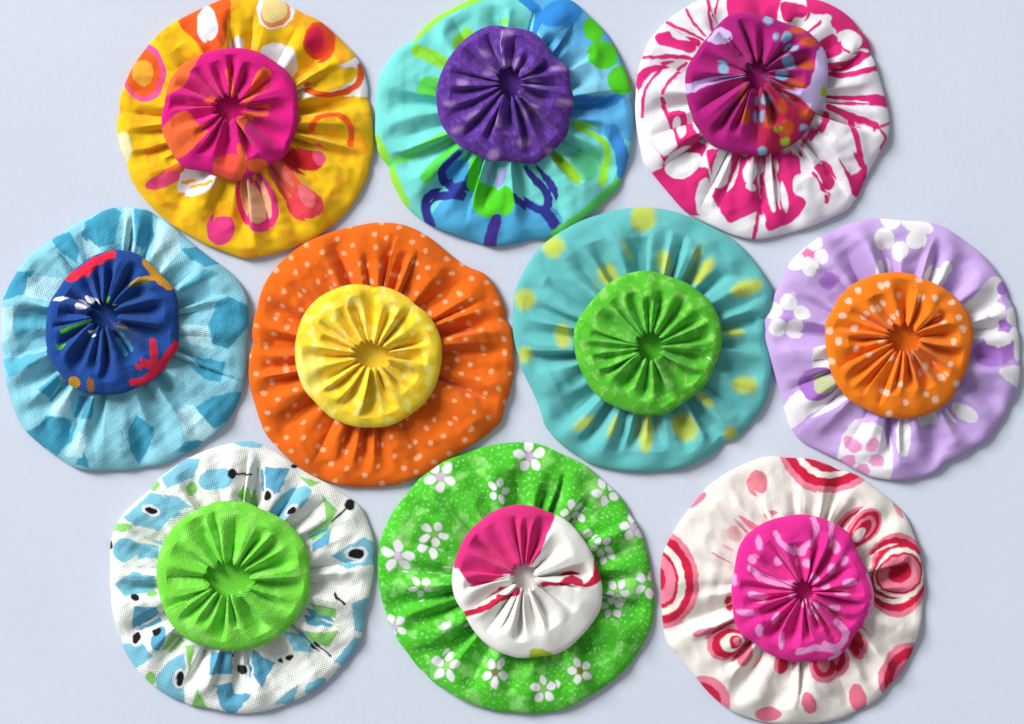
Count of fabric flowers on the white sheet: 10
